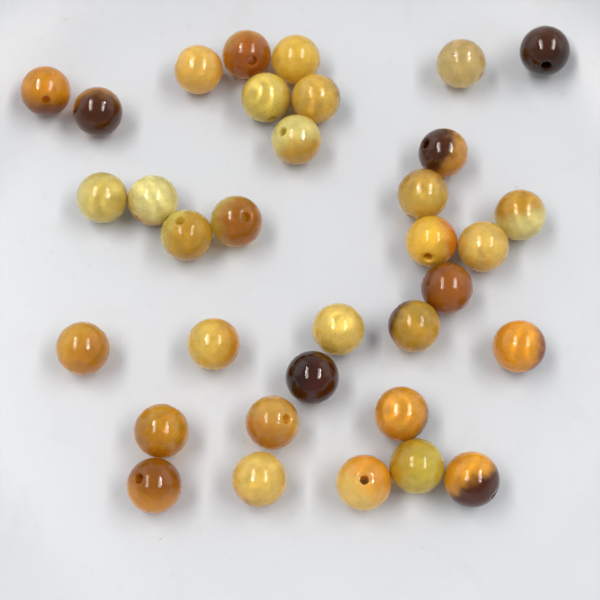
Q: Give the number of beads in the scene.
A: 34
